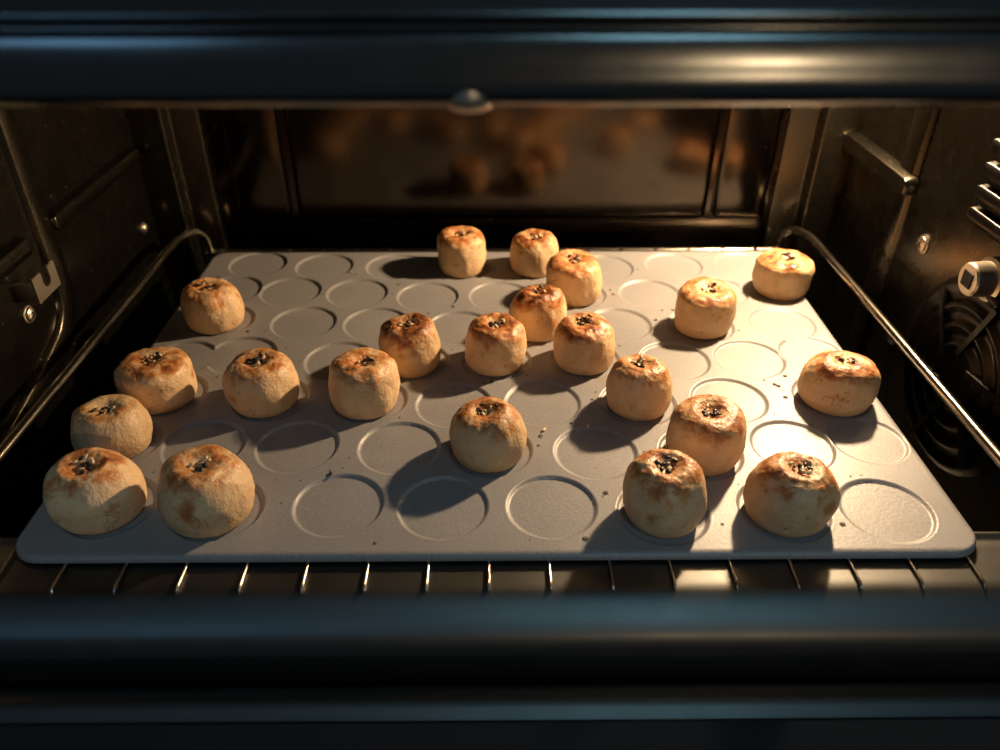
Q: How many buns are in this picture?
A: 22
